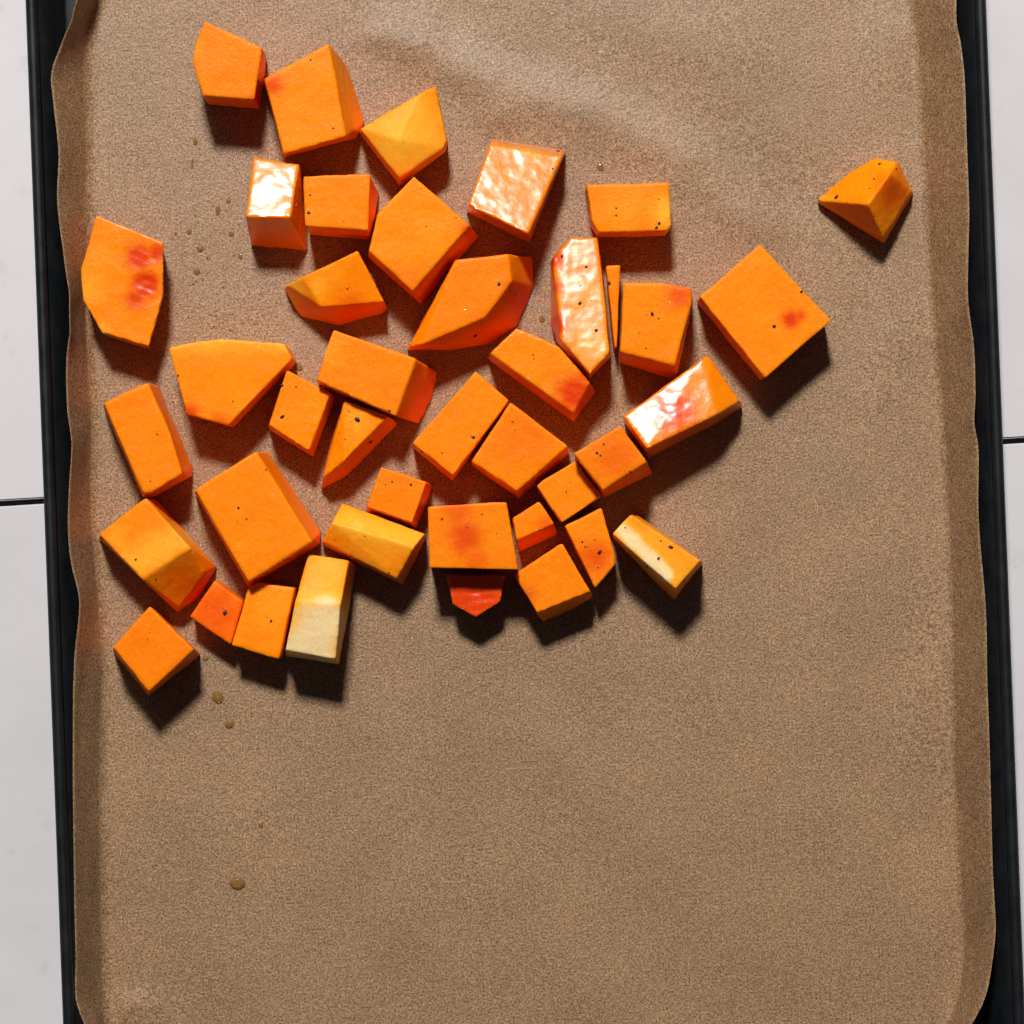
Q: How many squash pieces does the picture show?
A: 41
